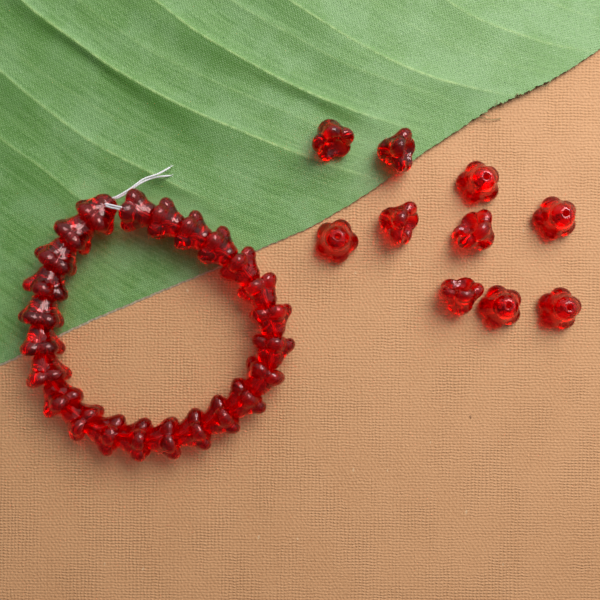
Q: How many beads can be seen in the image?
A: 34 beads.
